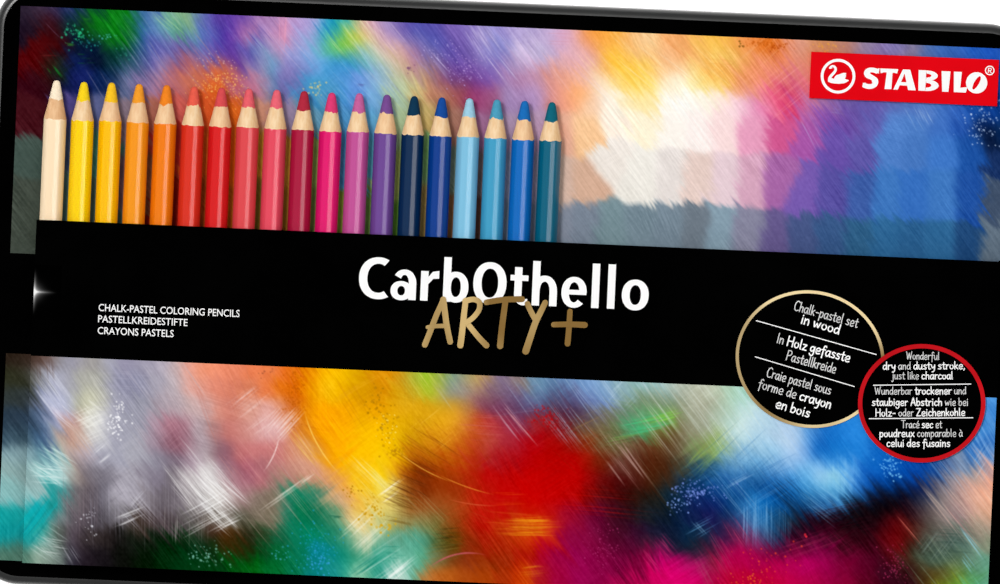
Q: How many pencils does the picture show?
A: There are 19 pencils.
